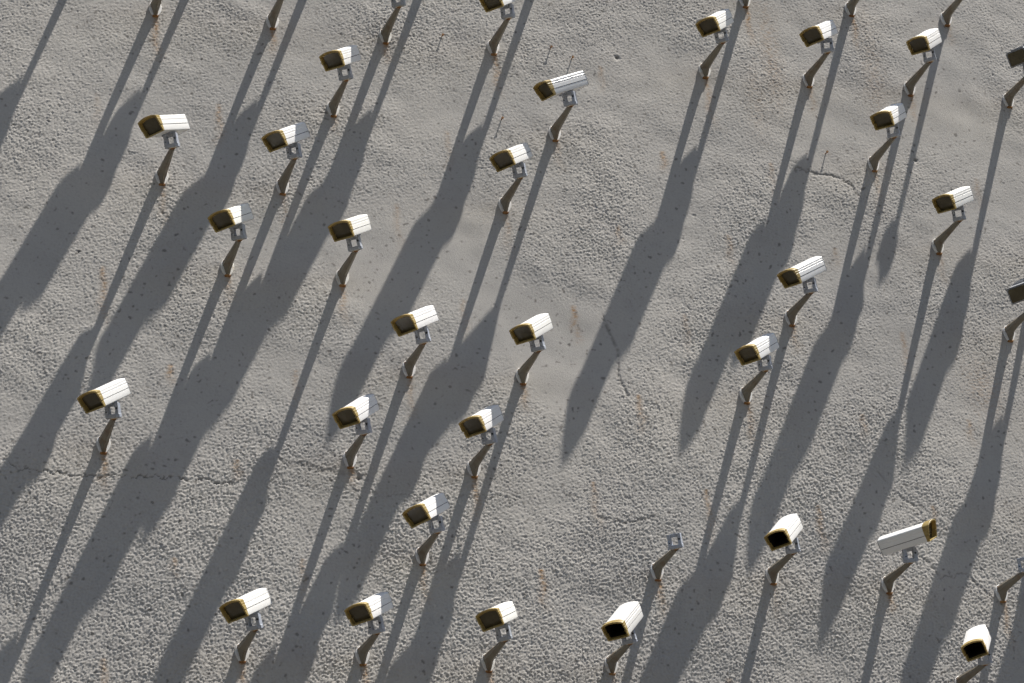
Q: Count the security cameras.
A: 29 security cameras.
